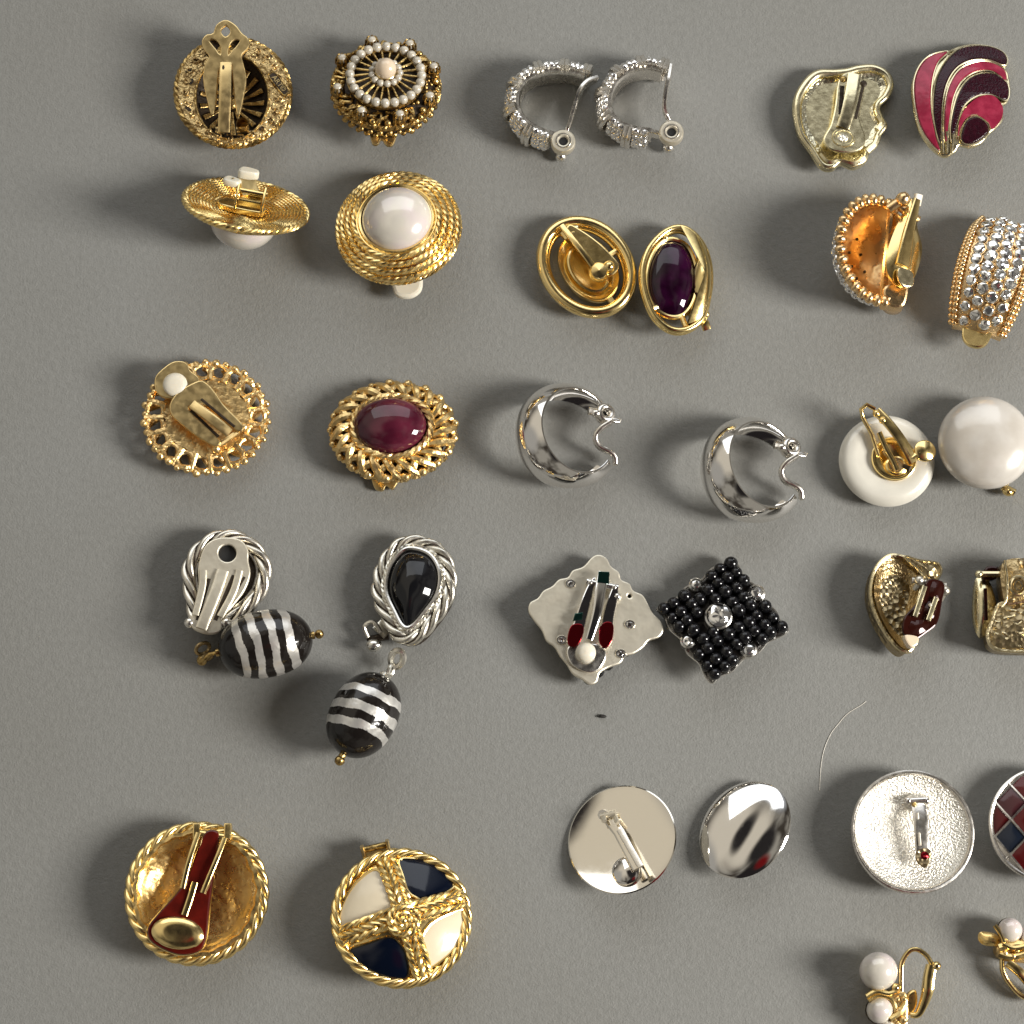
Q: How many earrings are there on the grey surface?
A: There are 32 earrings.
